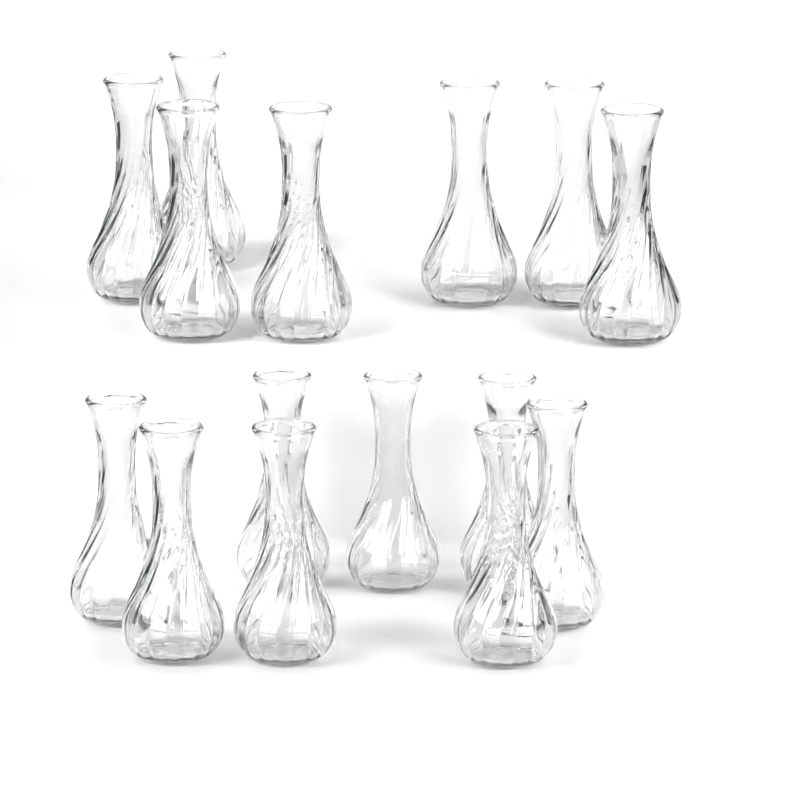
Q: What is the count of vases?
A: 15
